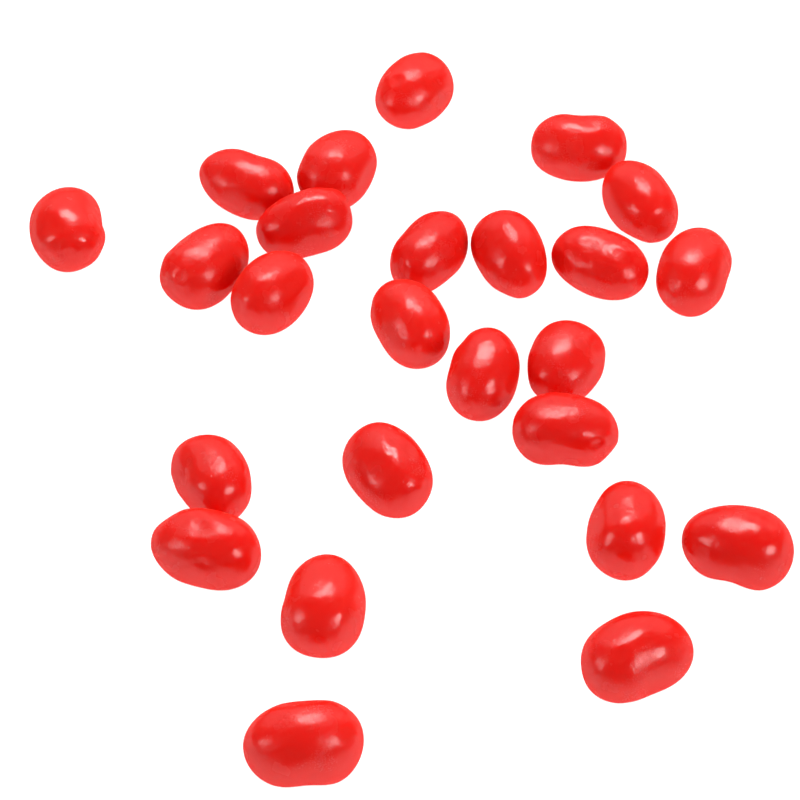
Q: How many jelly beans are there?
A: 25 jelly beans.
